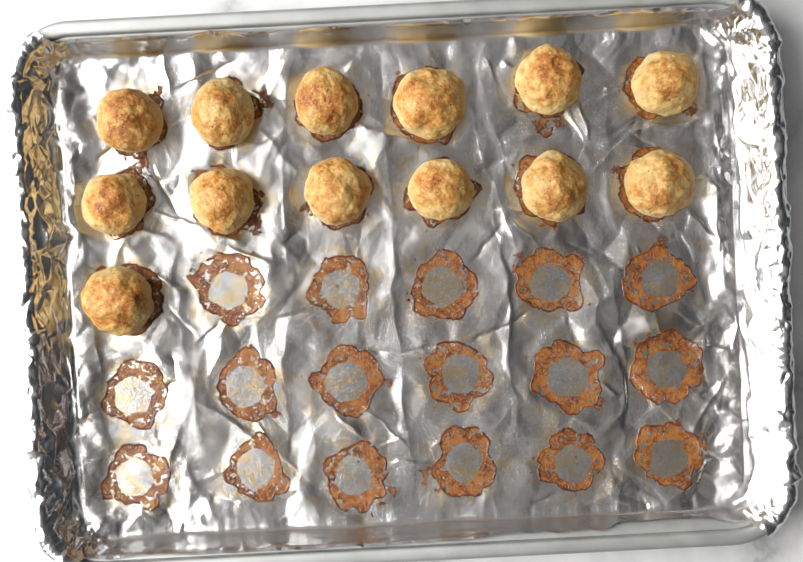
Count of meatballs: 13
